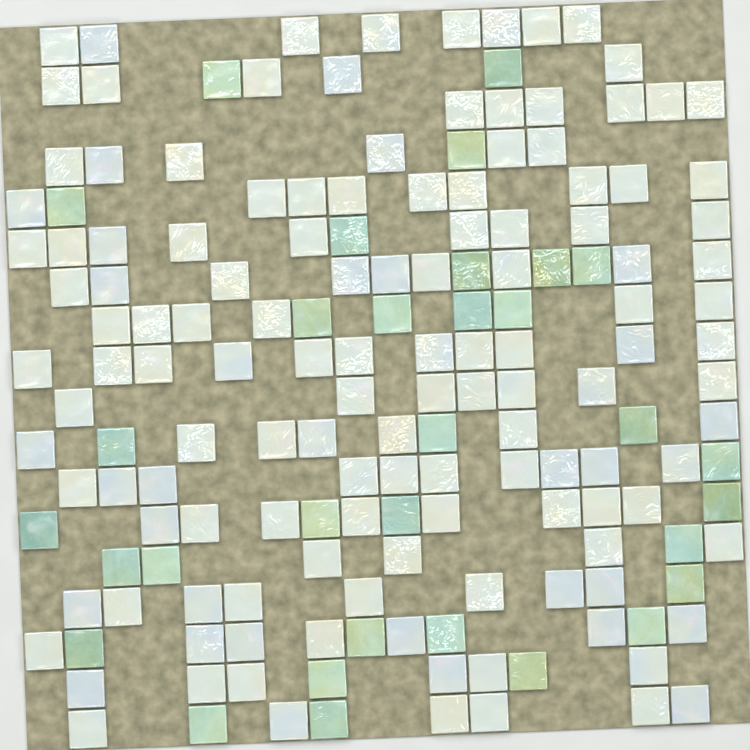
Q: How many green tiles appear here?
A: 32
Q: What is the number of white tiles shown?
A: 132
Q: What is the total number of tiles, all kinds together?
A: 164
